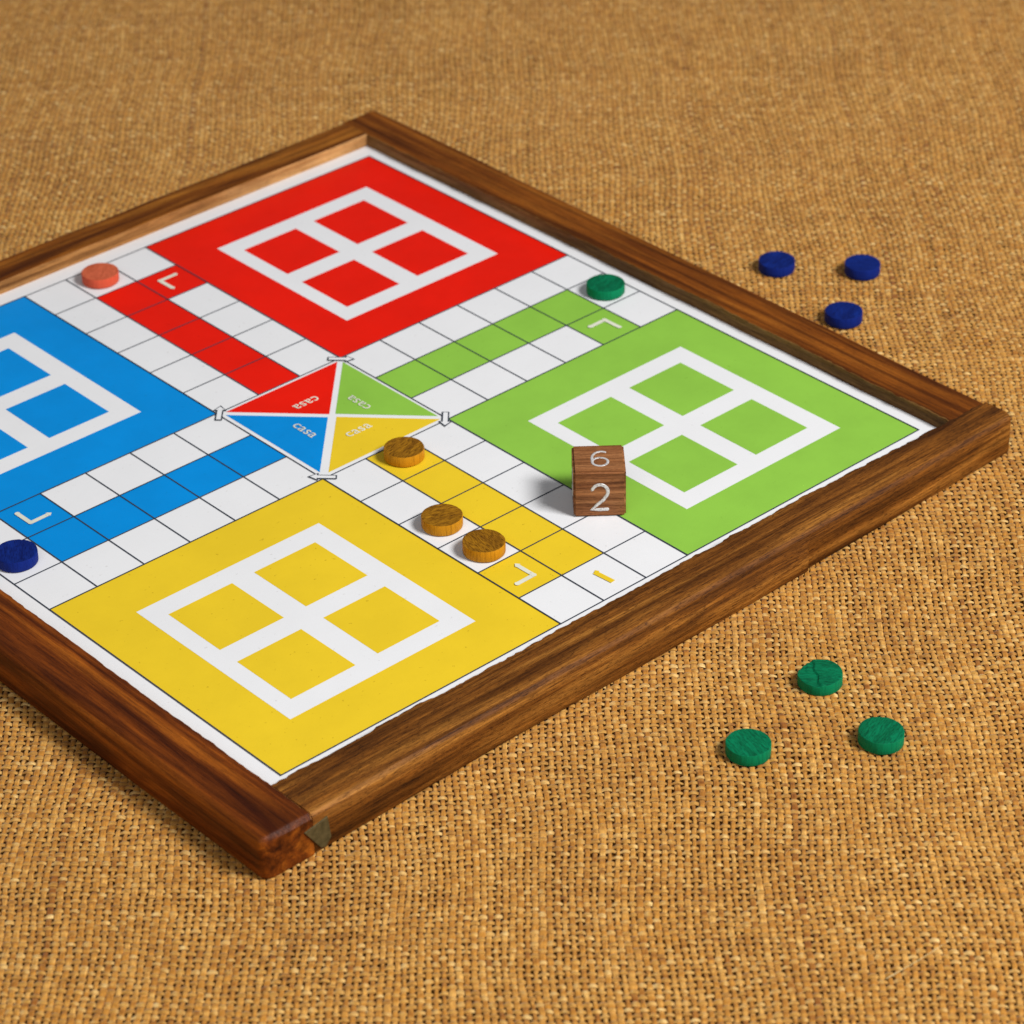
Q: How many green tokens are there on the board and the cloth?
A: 4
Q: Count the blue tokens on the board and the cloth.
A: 4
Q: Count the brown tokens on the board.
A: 3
